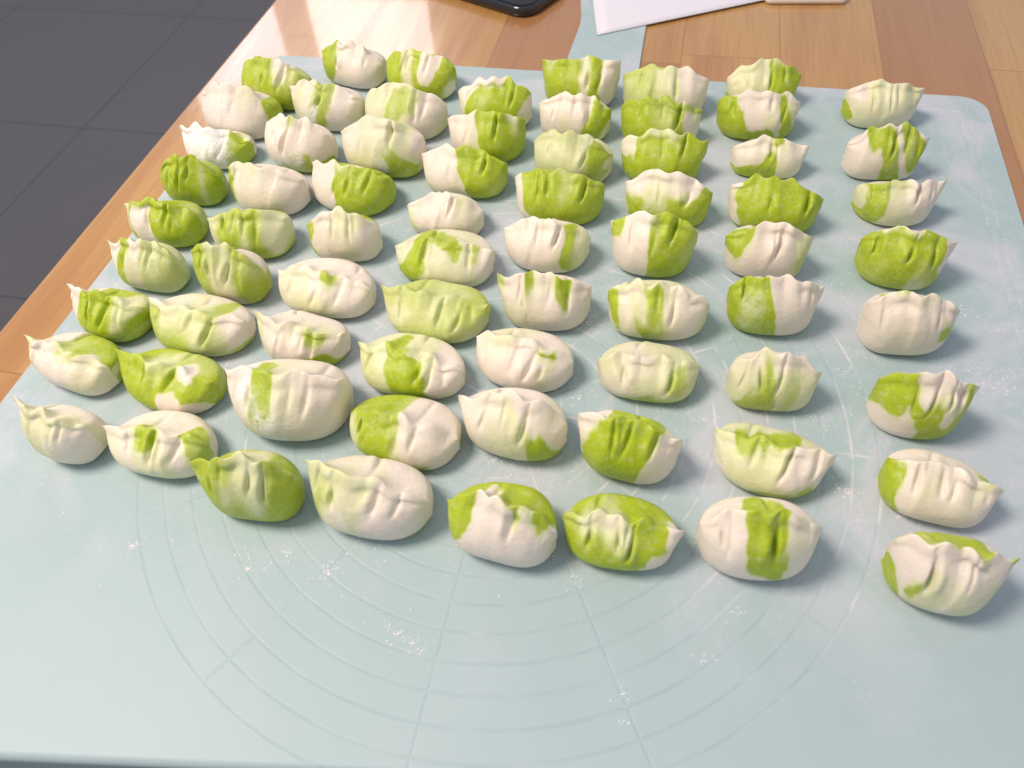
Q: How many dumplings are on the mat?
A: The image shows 71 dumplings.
